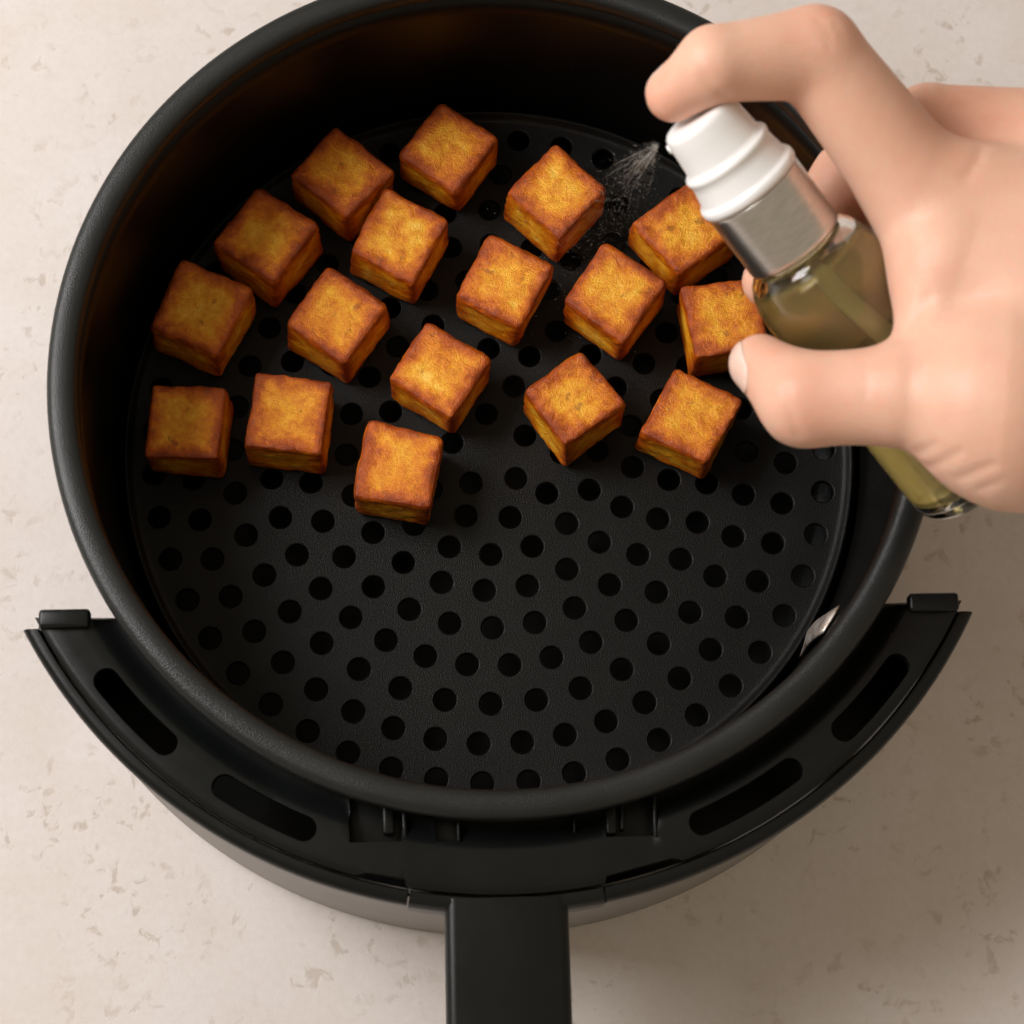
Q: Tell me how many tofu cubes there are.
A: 17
